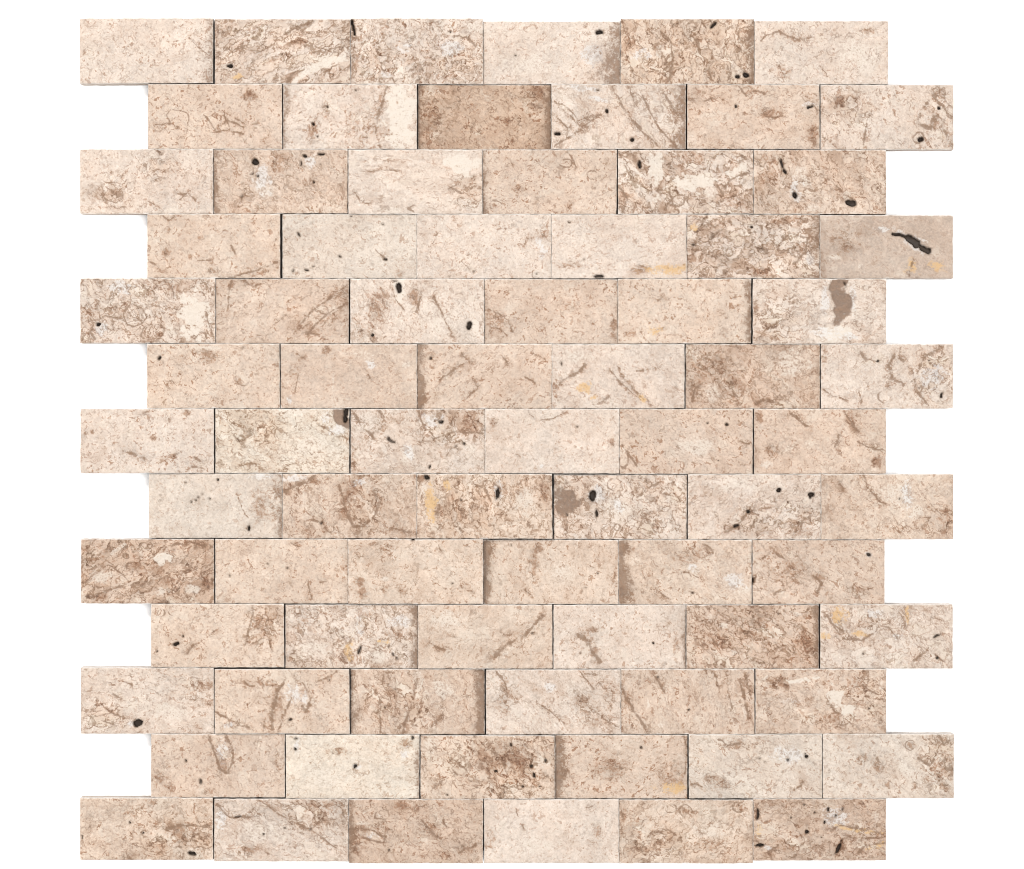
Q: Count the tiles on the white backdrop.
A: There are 78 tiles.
